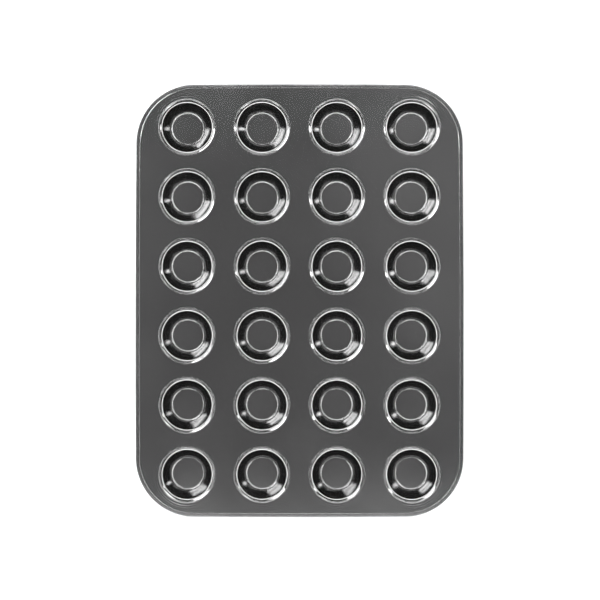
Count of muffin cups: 24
